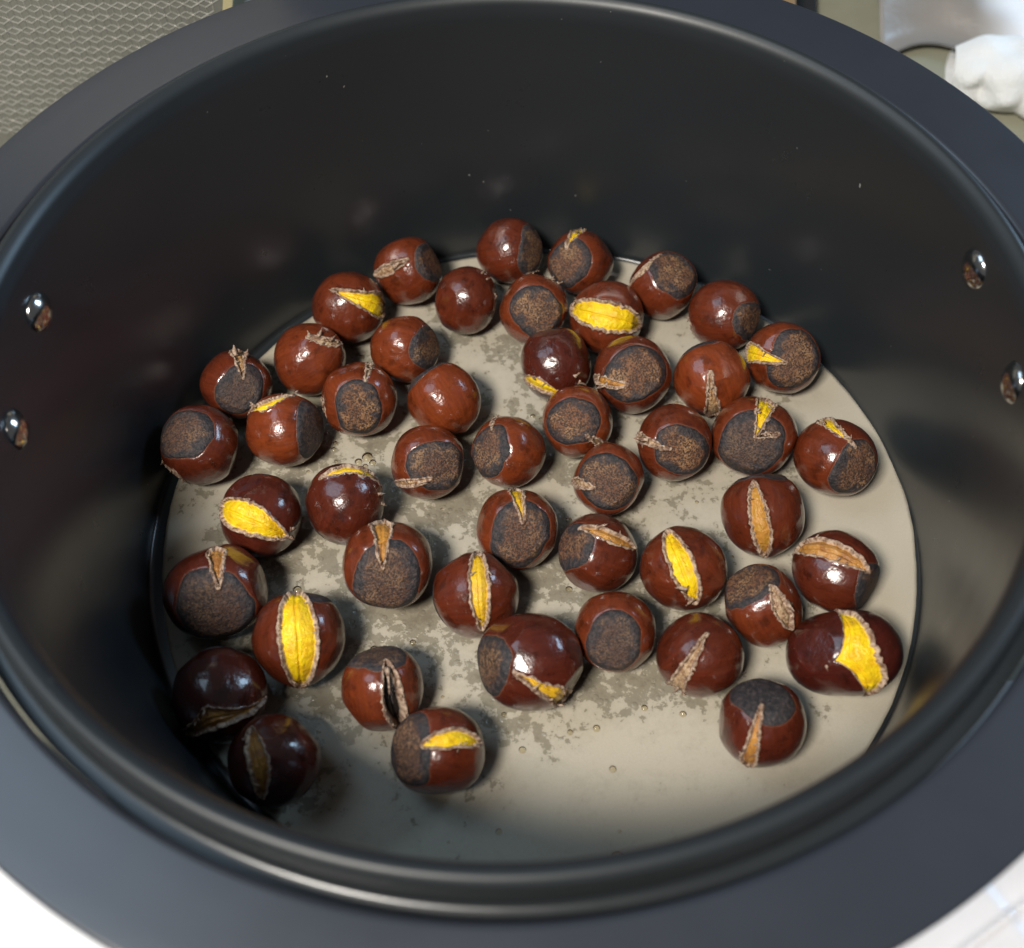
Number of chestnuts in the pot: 48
